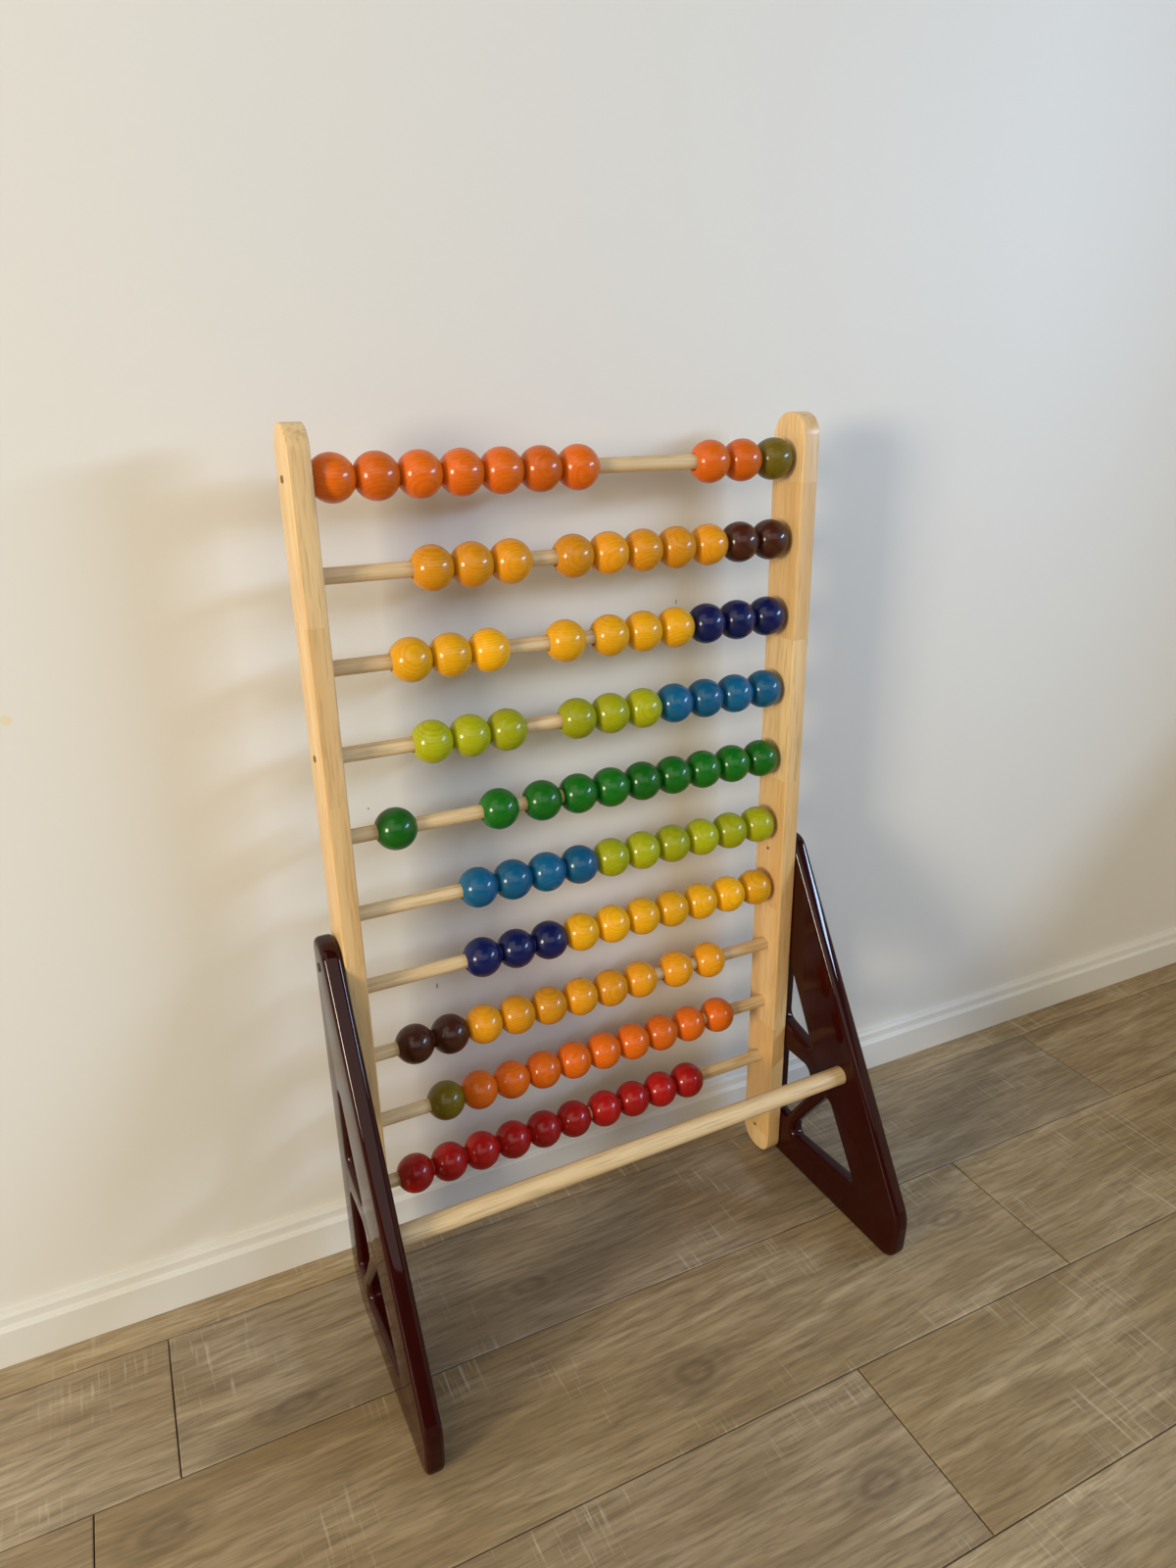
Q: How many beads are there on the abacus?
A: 100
